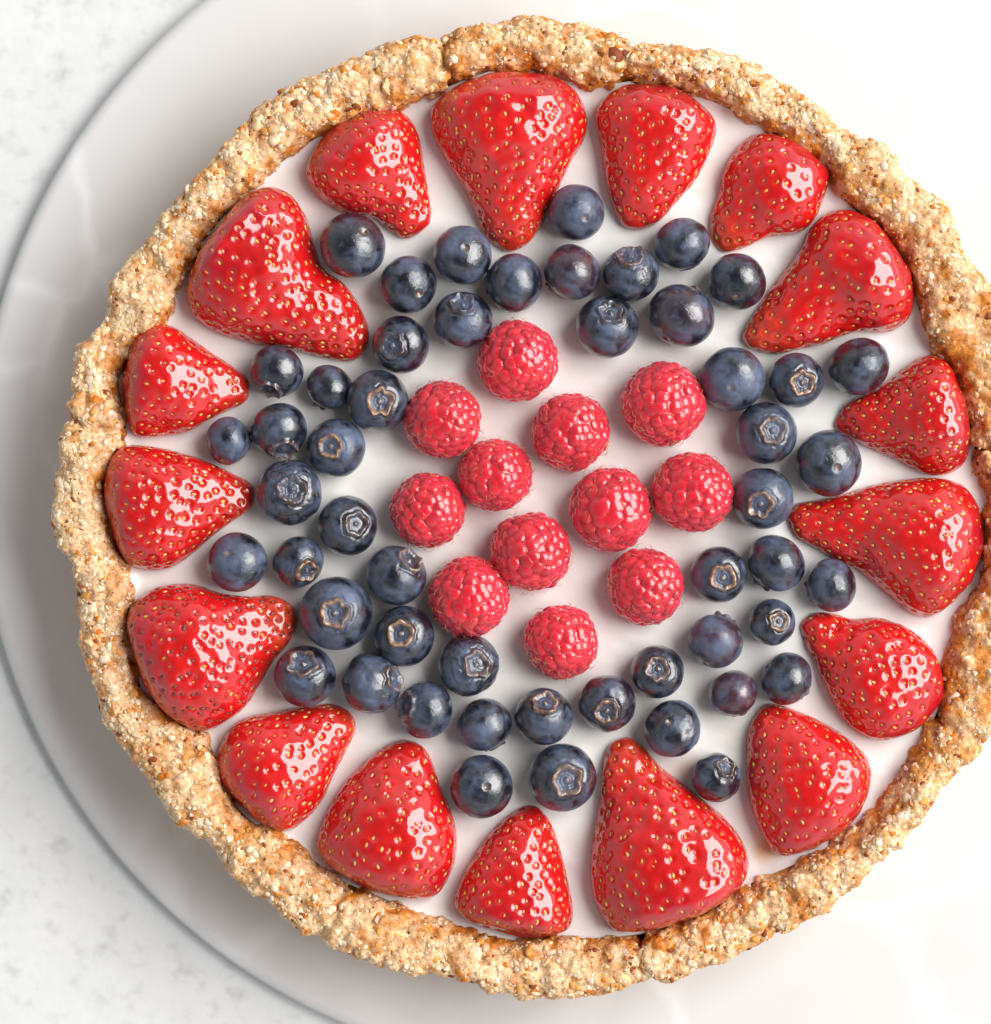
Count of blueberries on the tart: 51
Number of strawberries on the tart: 17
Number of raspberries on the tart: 12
